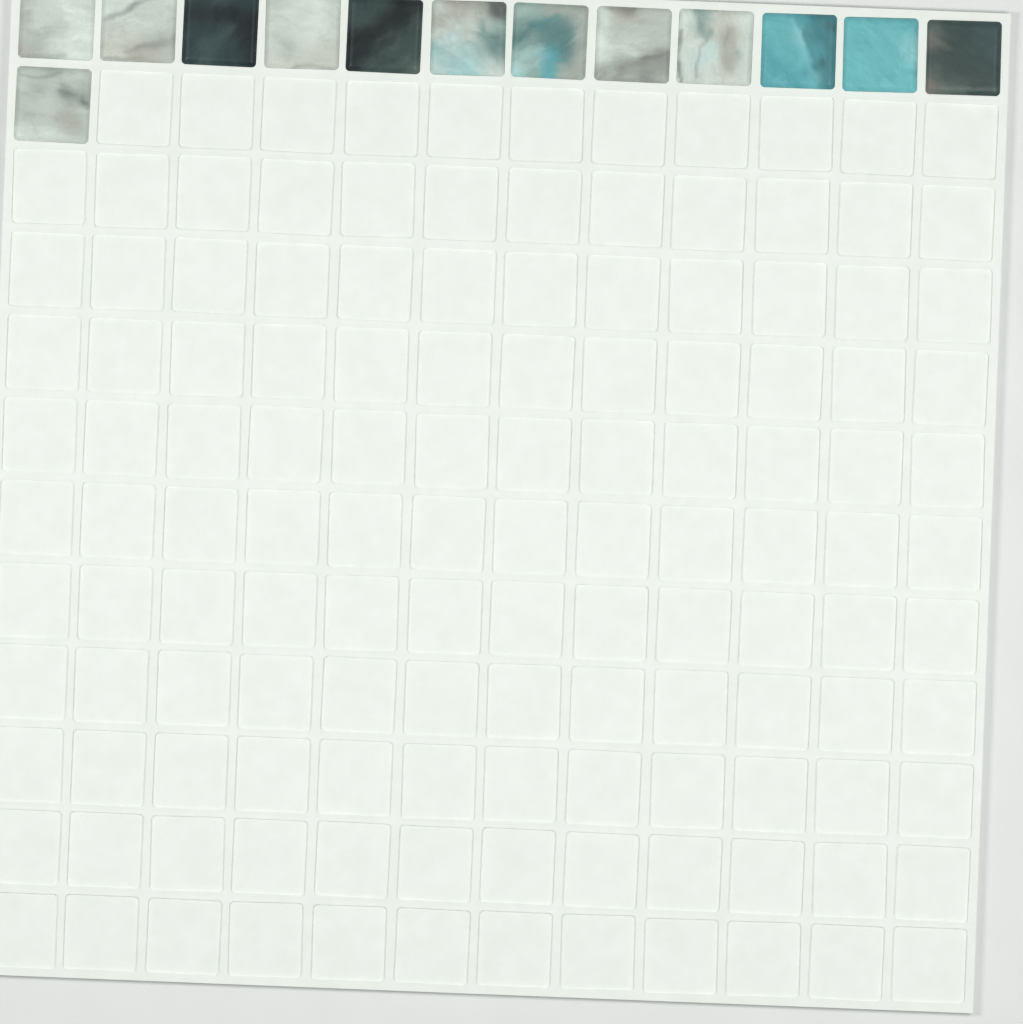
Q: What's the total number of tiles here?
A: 13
